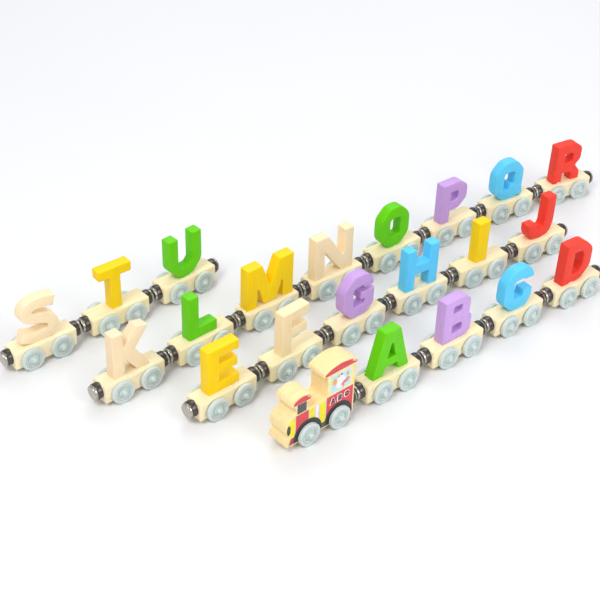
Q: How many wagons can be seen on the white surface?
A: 21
